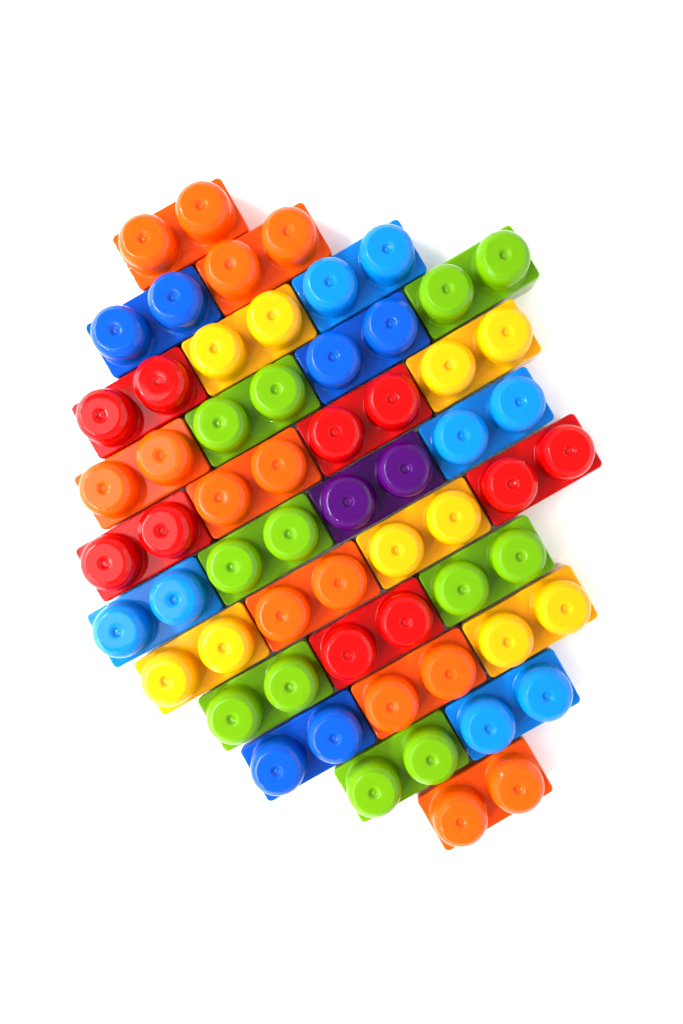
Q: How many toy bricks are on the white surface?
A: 31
